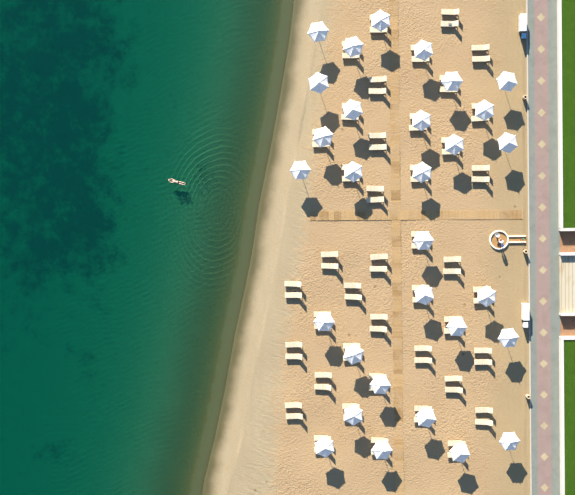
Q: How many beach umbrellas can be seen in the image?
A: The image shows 30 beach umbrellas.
